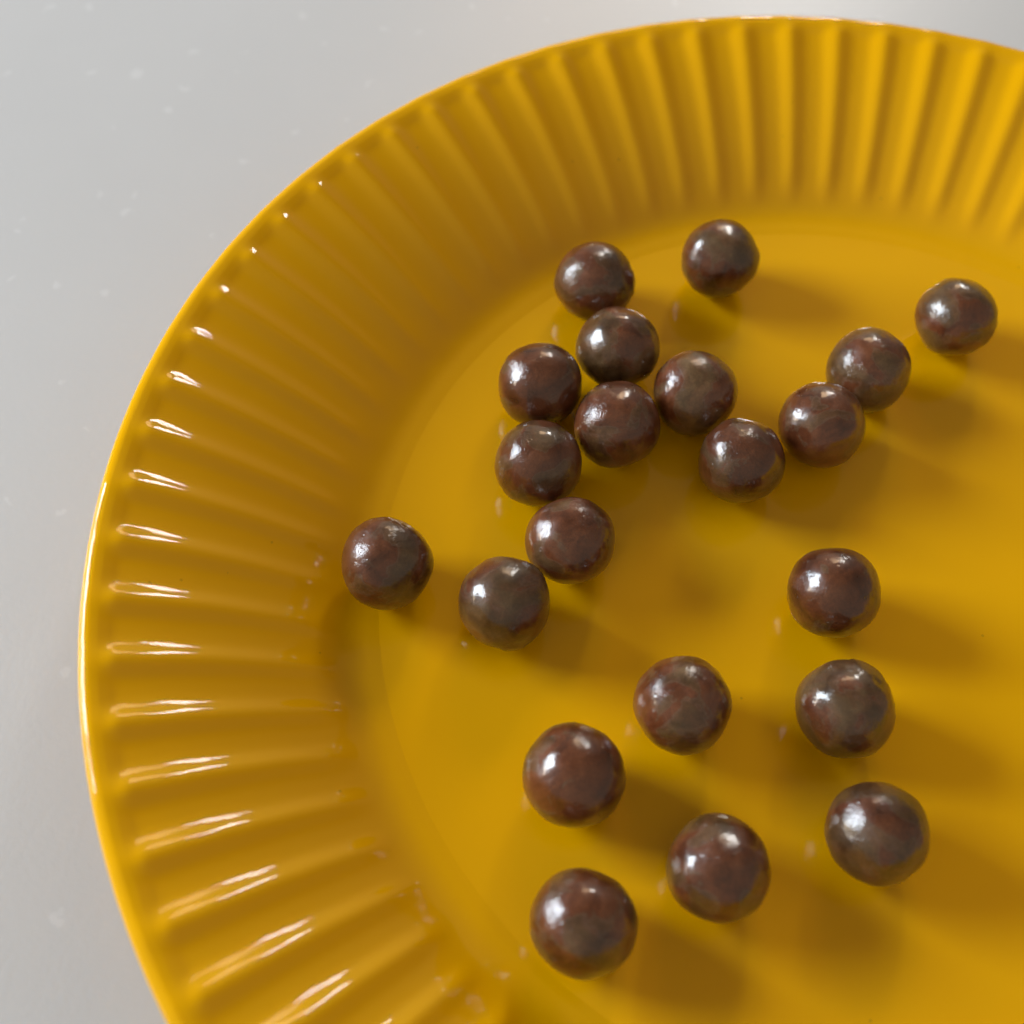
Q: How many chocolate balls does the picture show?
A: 21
